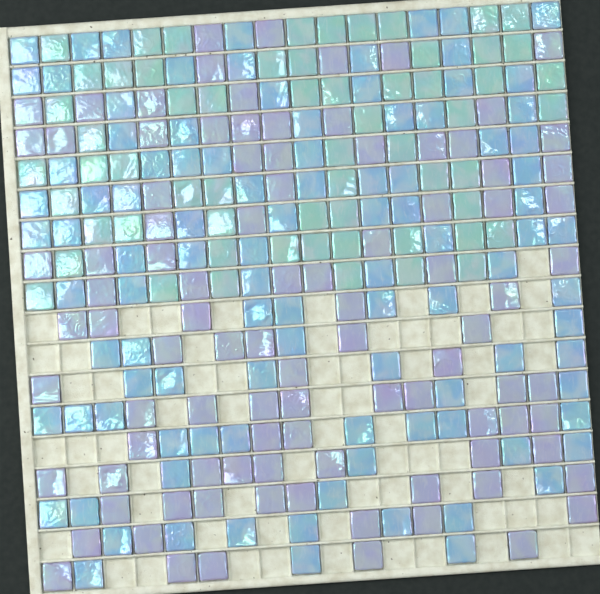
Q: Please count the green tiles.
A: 61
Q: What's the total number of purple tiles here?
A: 96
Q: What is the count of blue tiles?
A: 101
